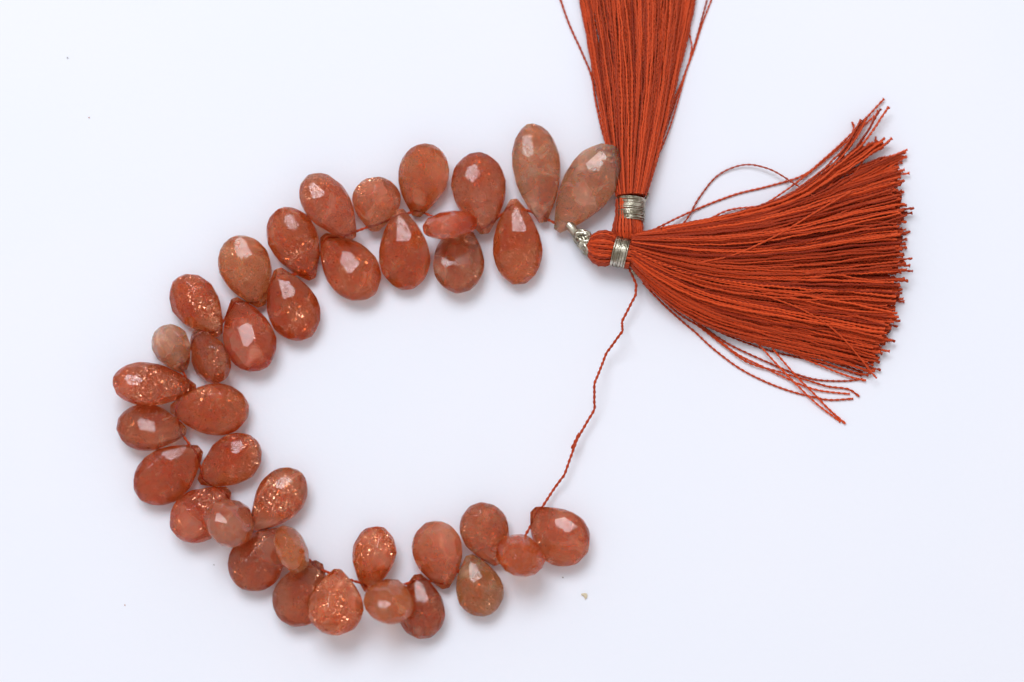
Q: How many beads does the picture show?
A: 38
